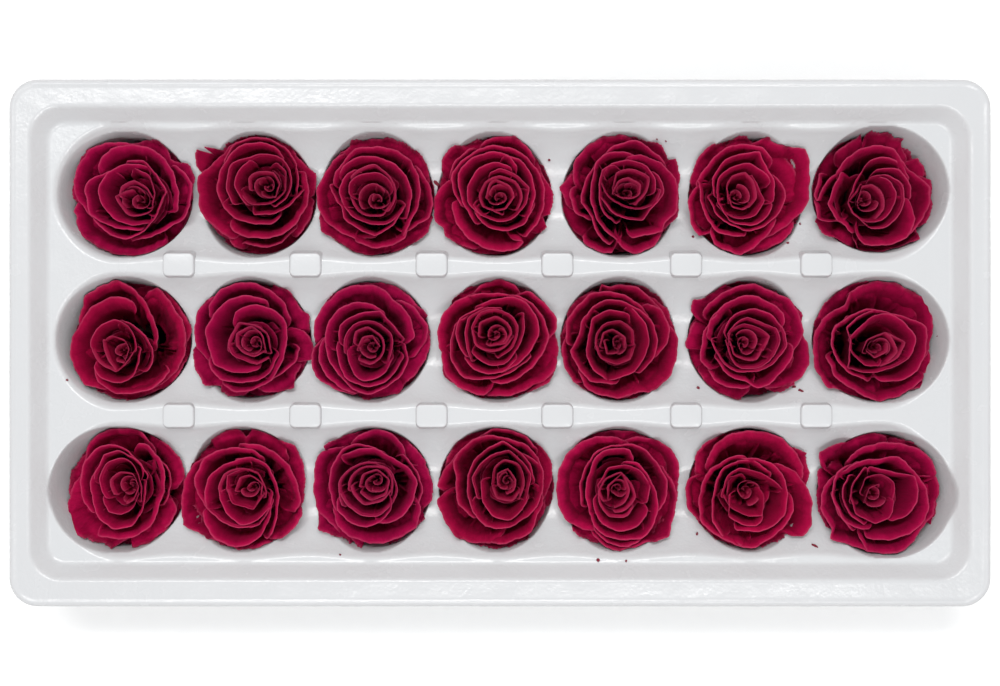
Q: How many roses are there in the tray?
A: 21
